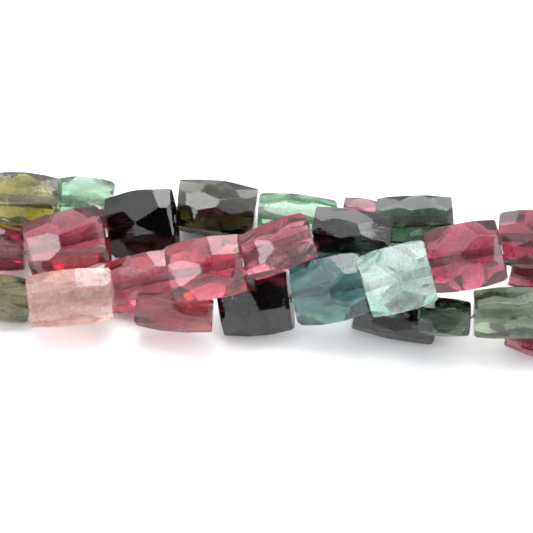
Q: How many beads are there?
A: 27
